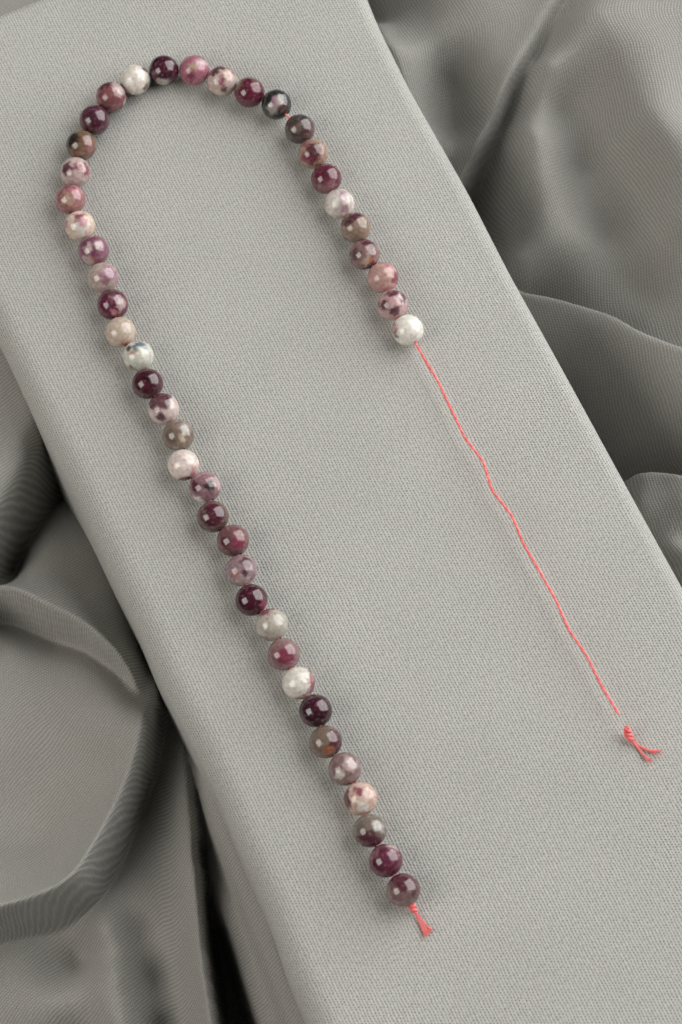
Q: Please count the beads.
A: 45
